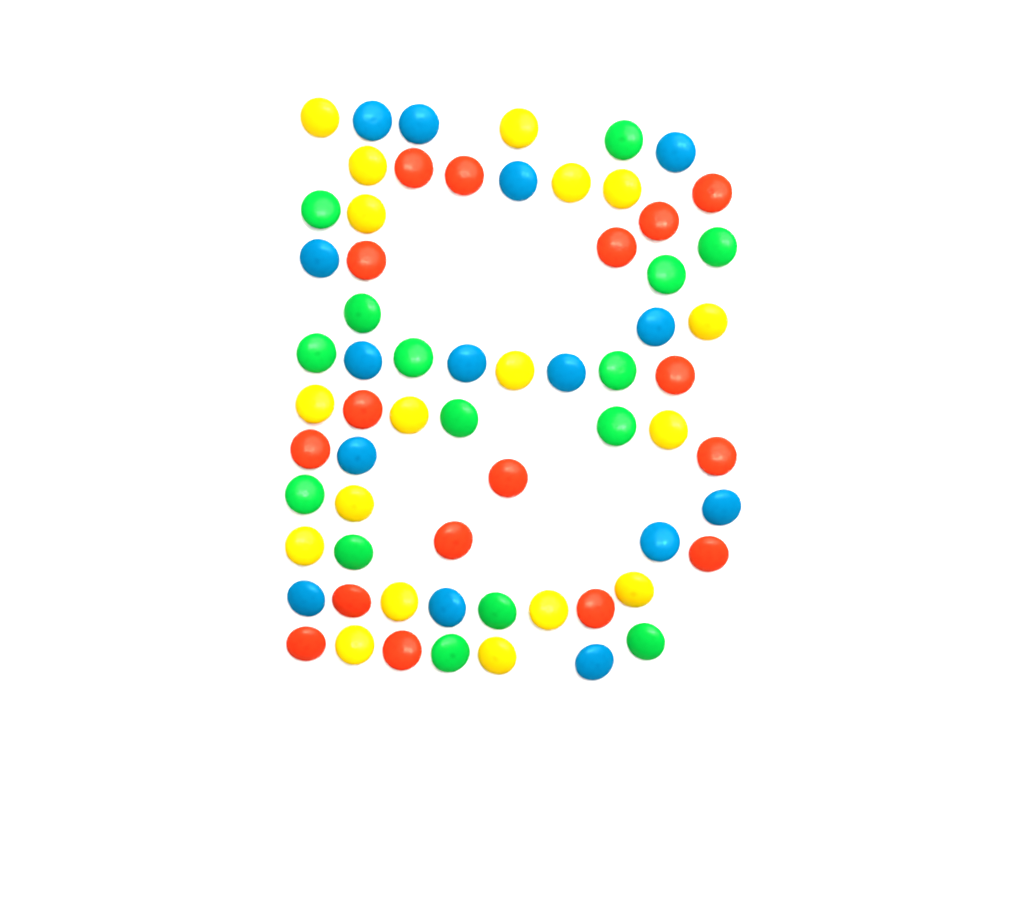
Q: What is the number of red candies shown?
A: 17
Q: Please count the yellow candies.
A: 18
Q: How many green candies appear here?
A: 15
